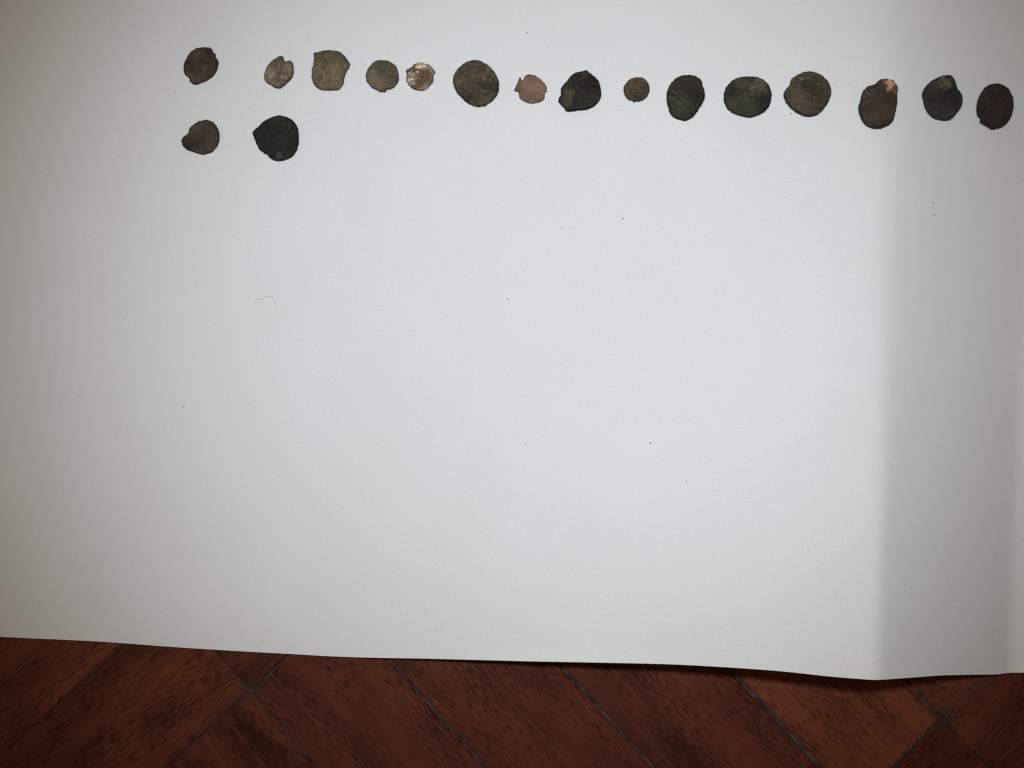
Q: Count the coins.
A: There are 17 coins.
